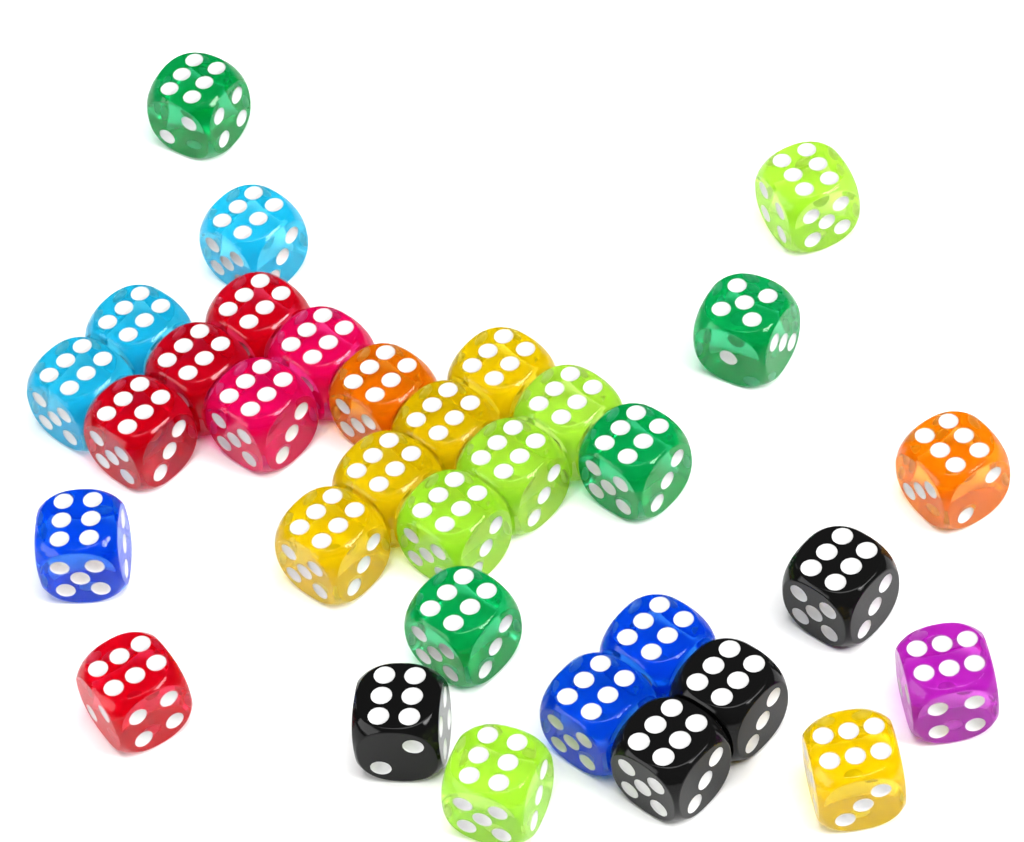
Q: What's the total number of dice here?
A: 33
